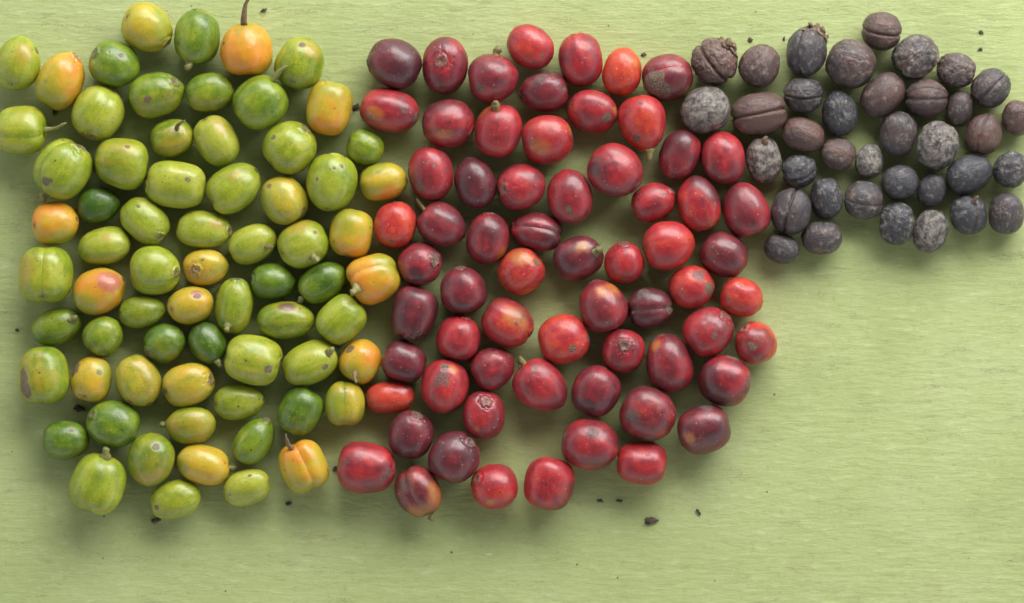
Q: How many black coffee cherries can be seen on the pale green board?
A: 37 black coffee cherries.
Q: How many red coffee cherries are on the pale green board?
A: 65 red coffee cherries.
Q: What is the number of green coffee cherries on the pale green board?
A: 49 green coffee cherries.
